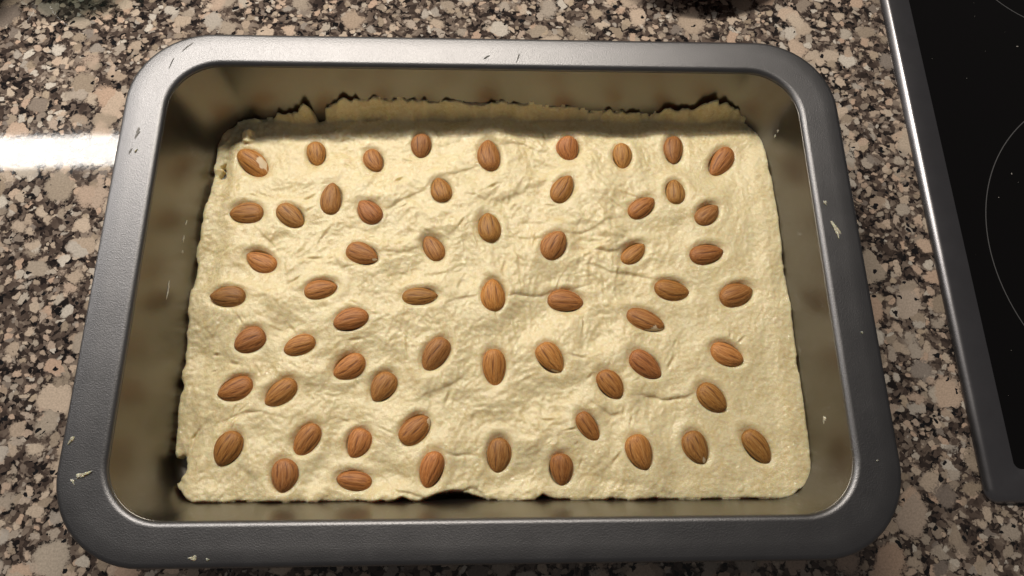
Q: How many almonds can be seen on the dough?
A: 60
